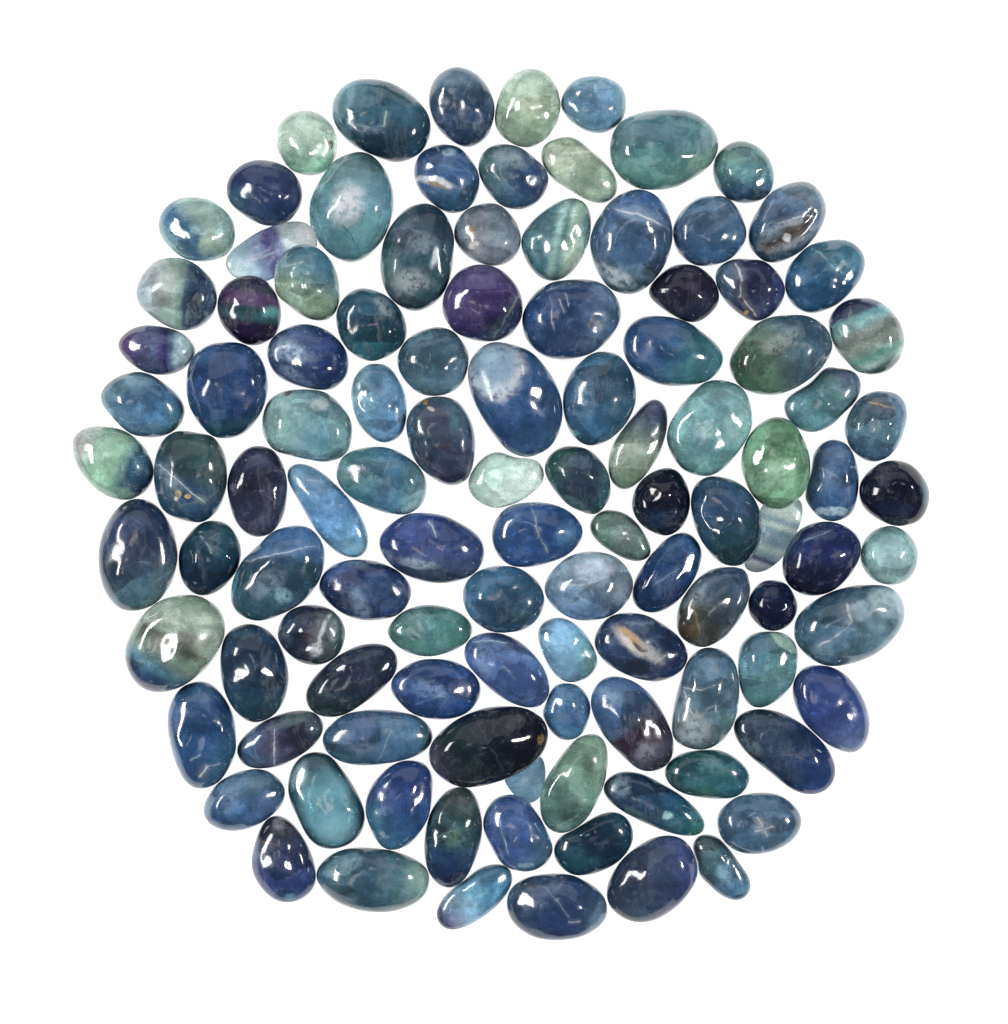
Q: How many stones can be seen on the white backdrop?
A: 110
